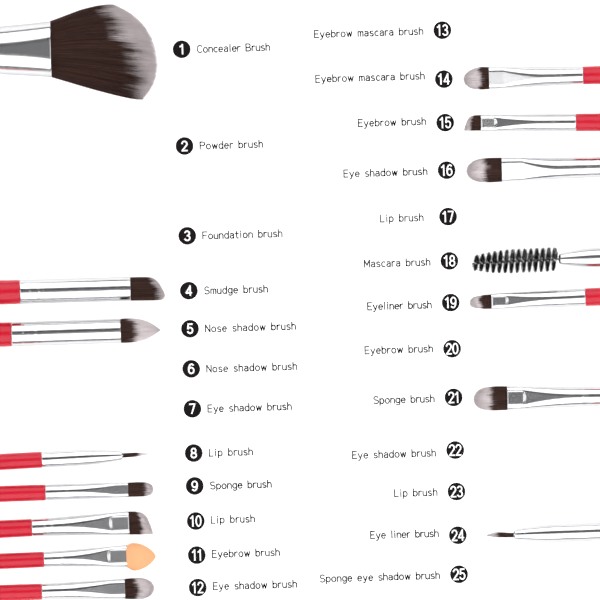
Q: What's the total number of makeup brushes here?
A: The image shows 15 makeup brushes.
